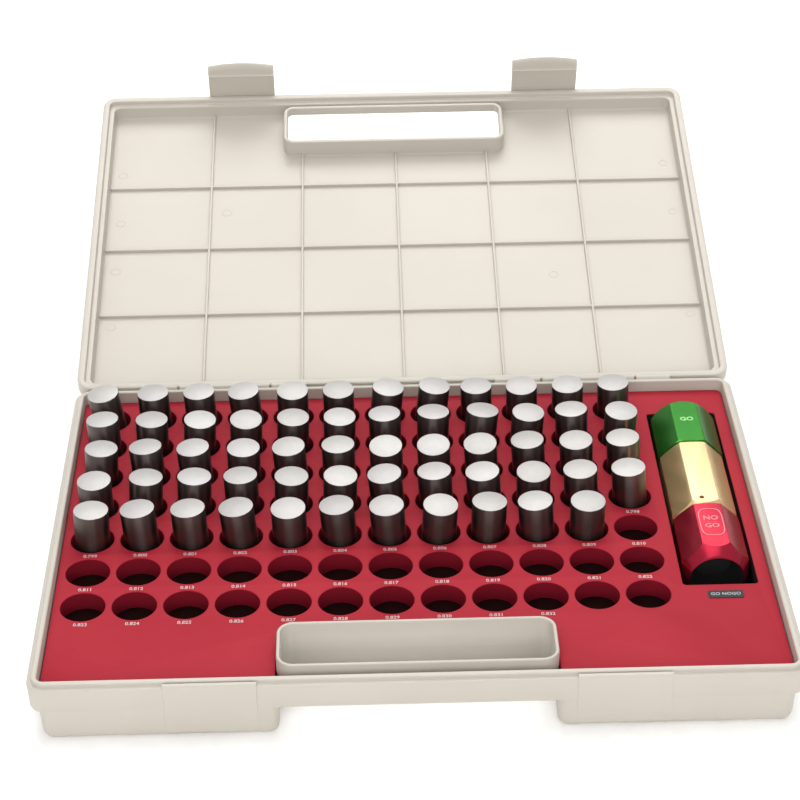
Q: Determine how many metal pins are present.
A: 59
